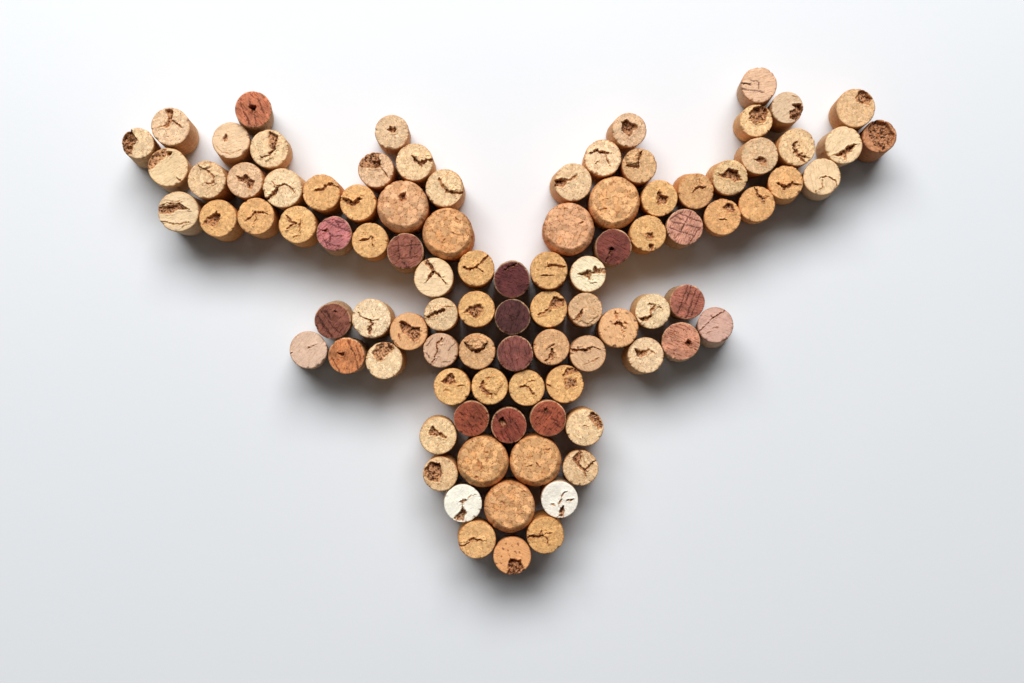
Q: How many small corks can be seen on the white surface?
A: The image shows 87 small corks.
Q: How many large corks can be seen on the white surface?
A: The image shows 7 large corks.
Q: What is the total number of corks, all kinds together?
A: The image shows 94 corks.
